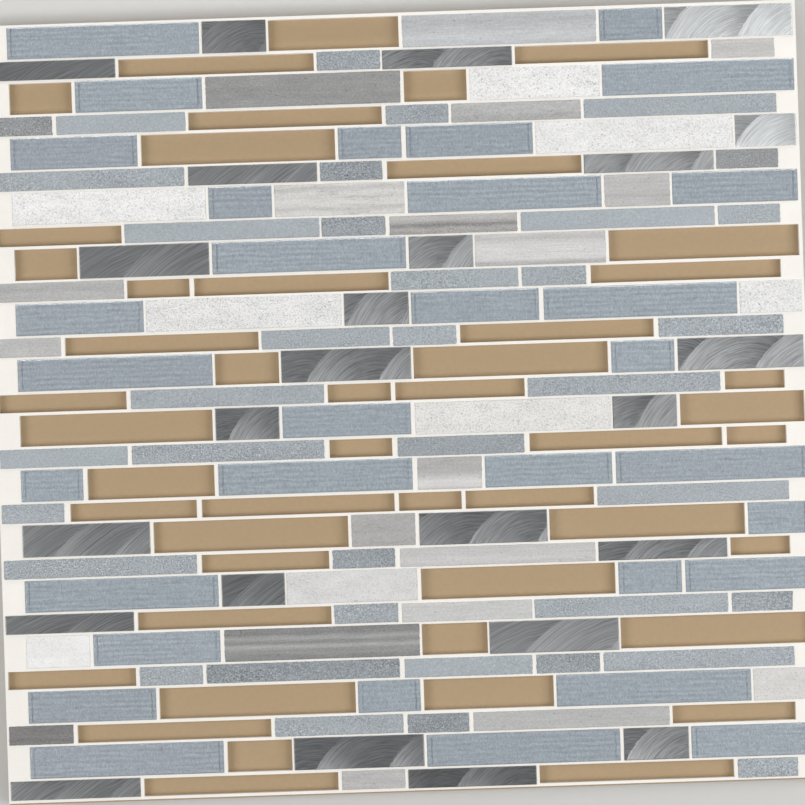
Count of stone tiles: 27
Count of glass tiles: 69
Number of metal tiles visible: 24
